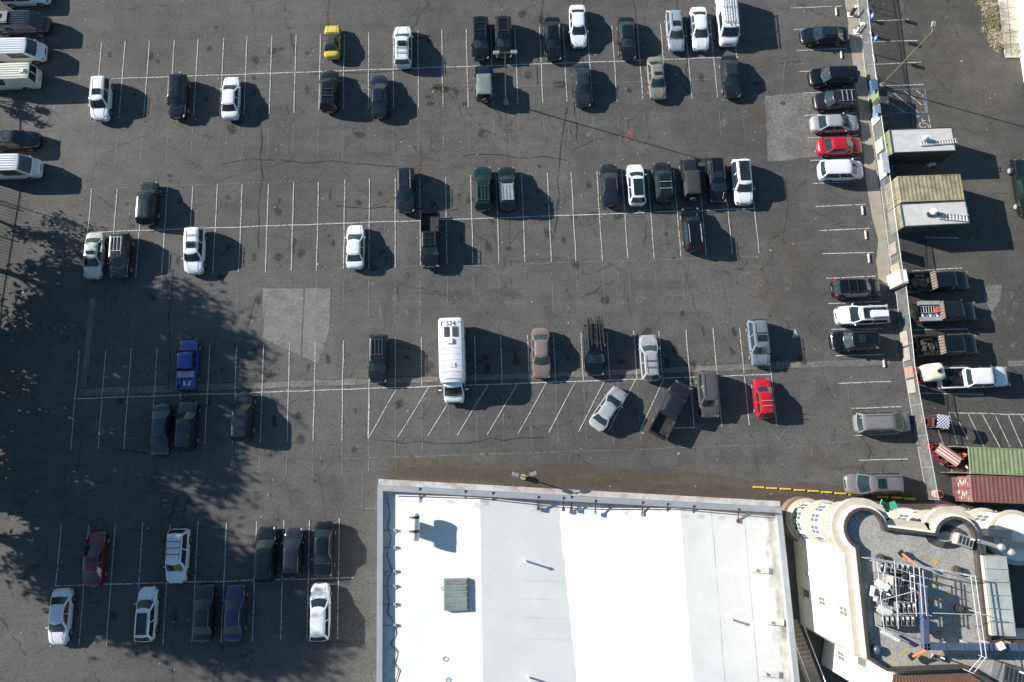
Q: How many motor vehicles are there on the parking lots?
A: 81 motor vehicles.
